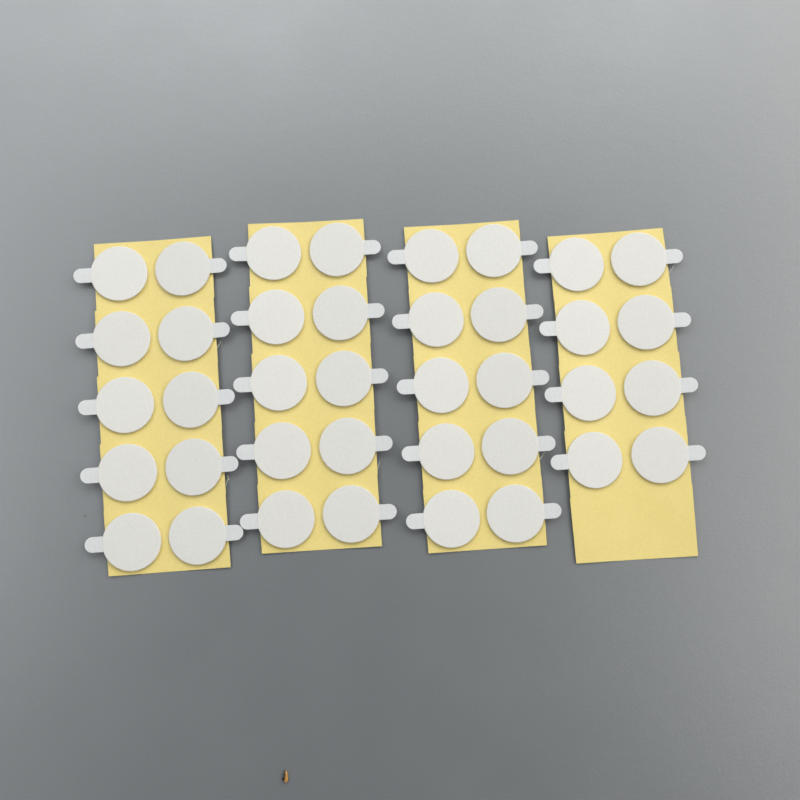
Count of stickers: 38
